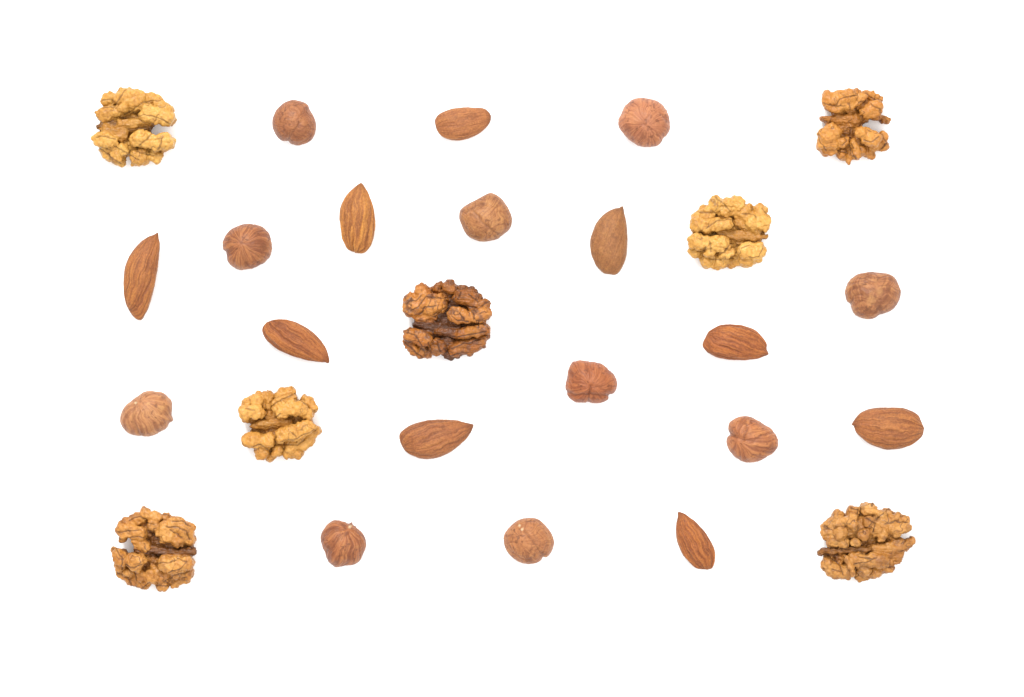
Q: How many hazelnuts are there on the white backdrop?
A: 10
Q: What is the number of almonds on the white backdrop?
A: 9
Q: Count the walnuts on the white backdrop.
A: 7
